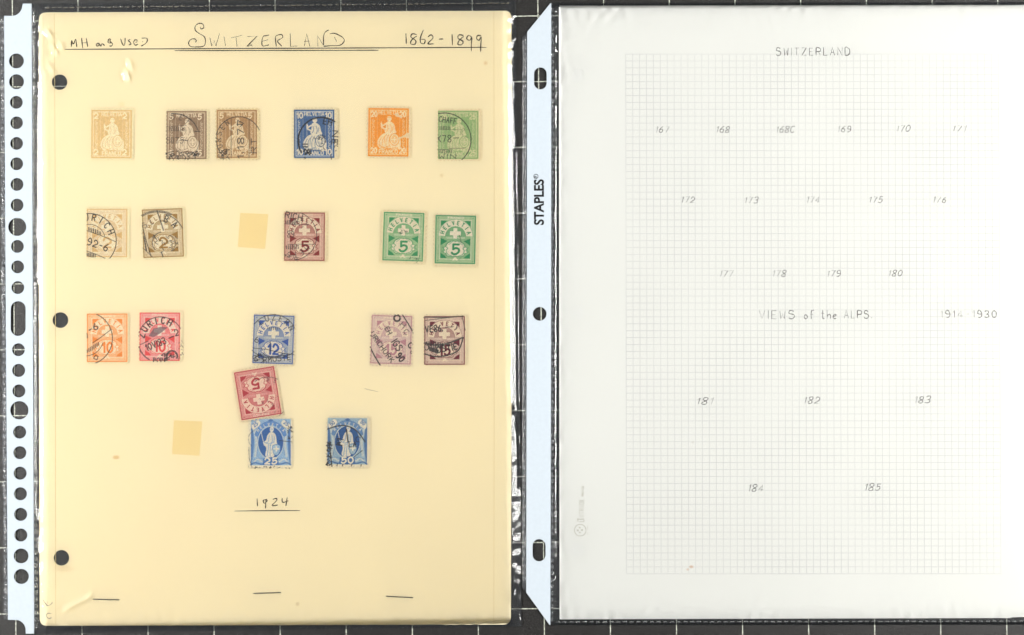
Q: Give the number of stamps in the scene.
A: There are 19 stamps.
